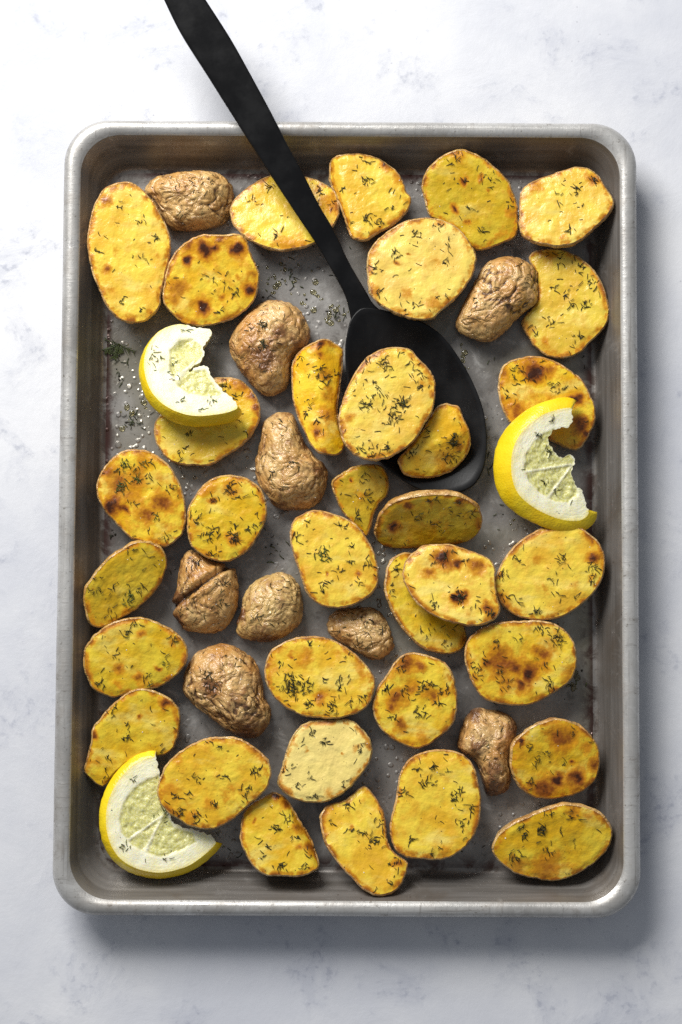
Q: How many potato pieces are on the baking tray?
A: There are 43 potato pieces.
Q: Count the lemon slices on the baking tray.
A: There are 3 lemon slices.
